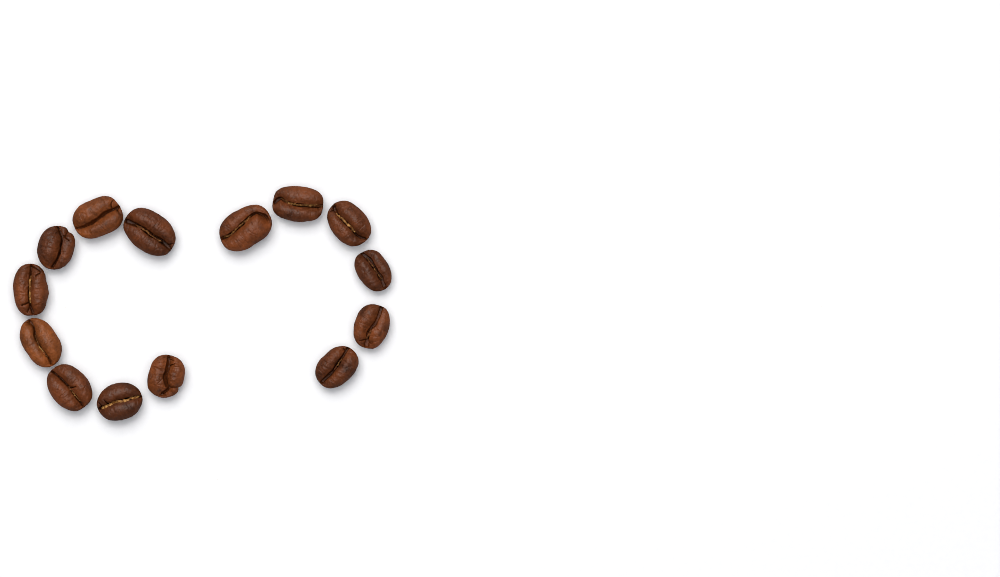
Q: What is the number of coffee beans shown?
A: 14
